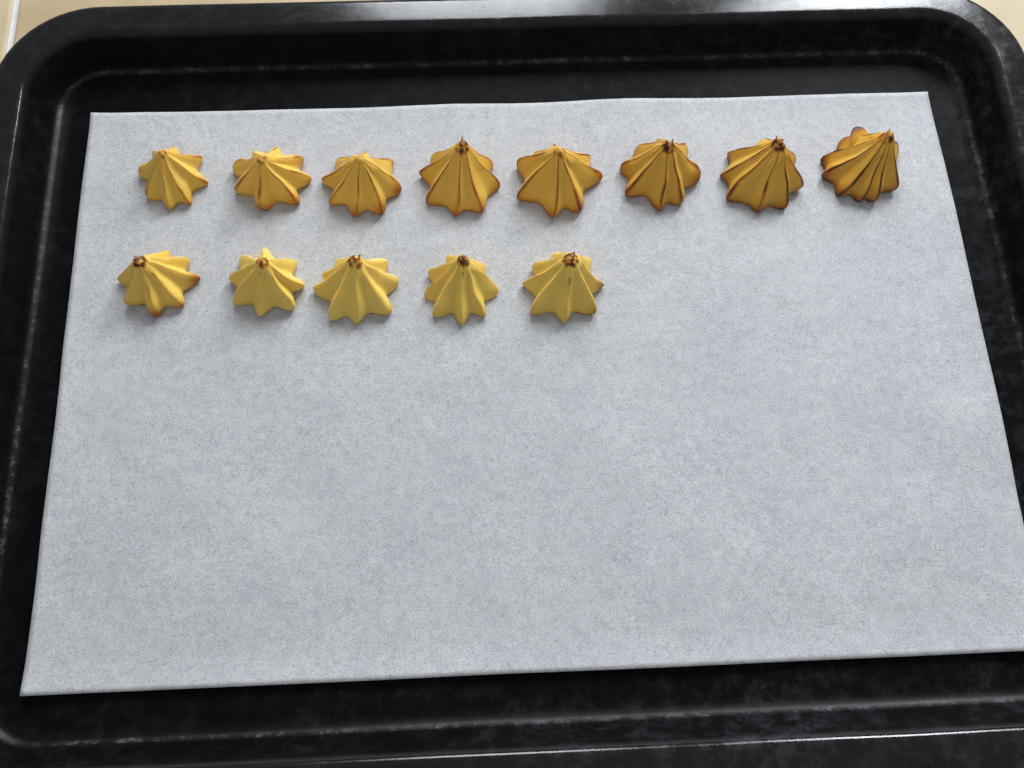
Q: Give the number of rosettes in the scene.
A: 13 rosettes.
